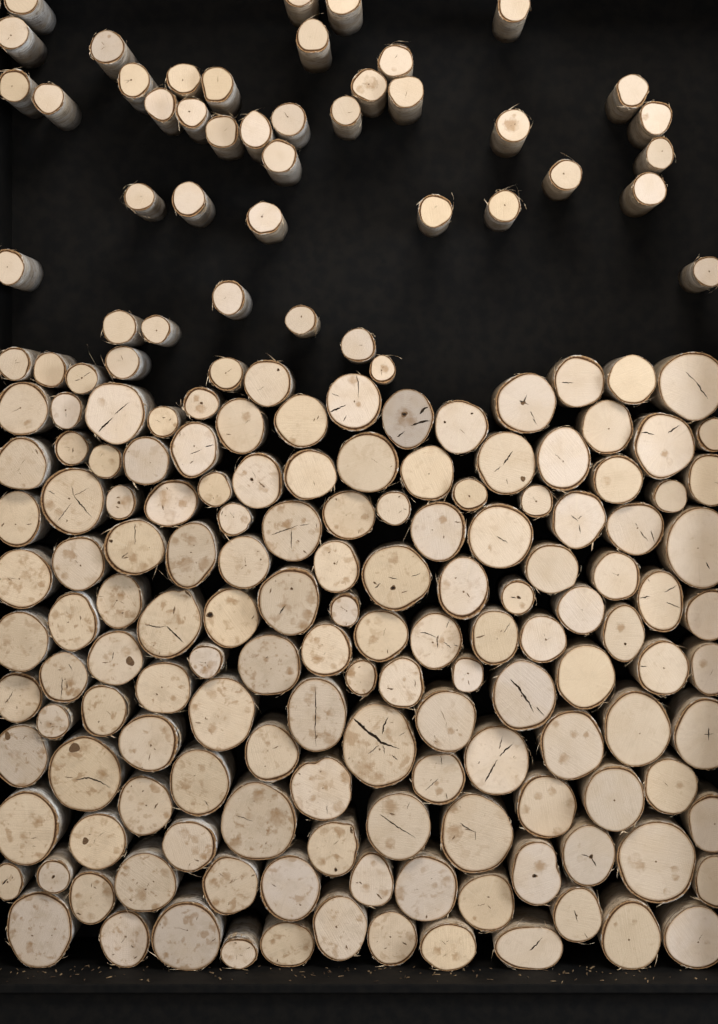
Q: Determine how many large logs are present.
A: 120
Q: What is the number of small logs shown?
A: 68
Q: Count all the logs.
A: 188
